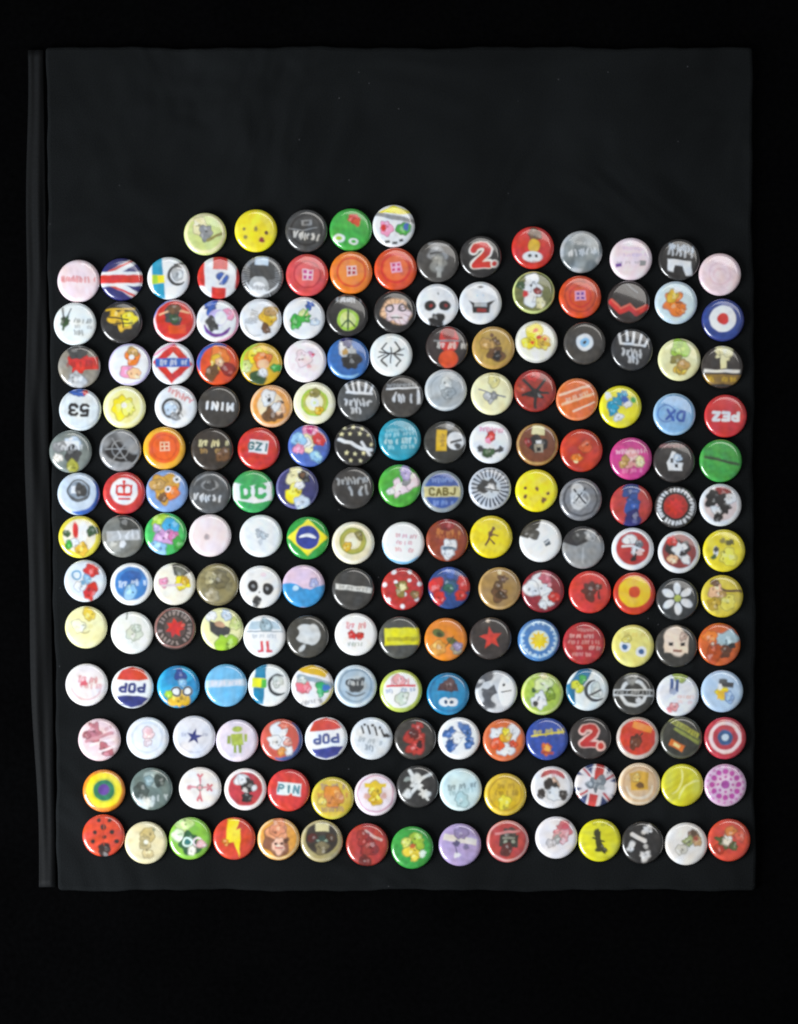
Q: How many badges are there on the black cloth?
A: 200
